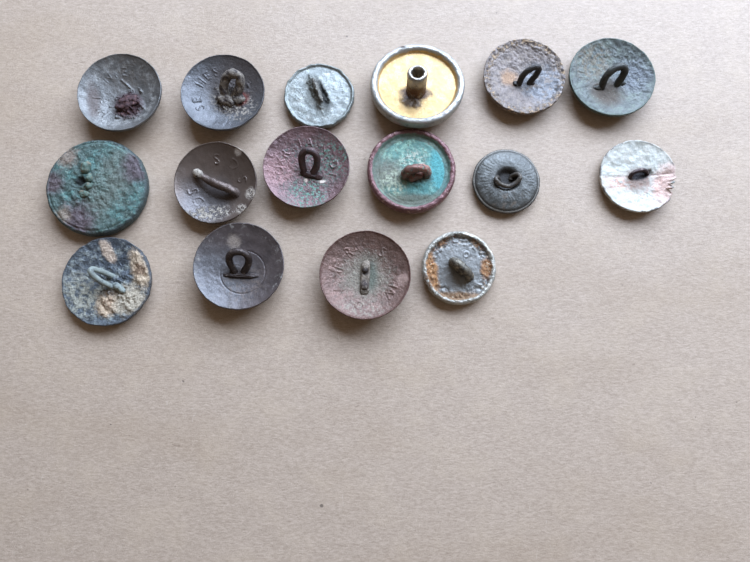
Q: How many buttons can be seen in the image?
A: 16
